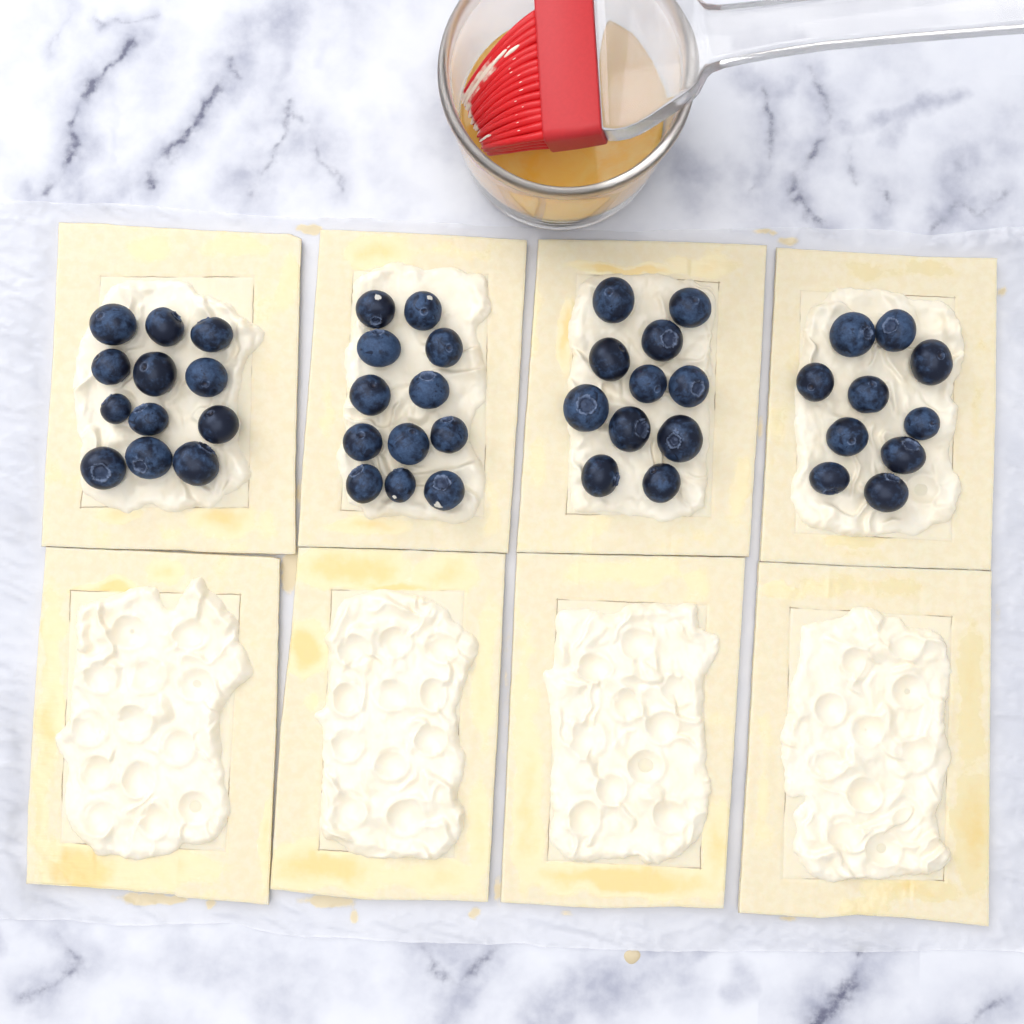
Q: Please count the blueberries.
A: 45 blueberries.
